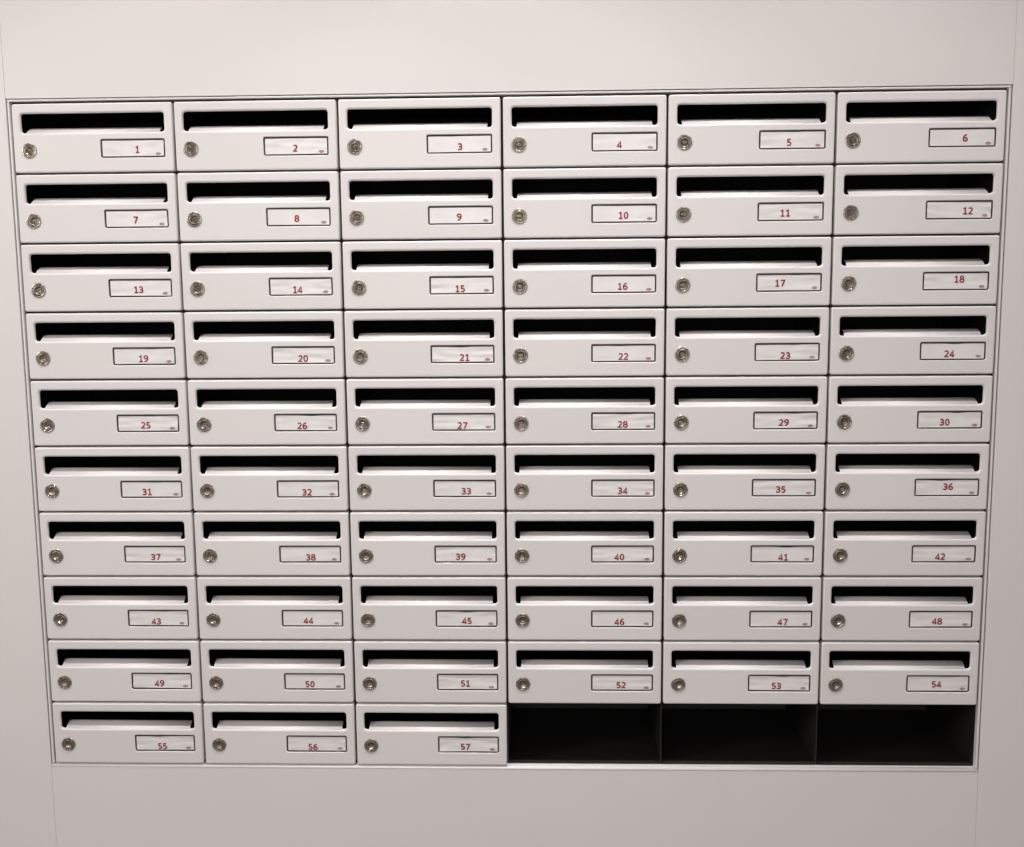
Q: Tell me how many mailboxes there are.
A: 57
